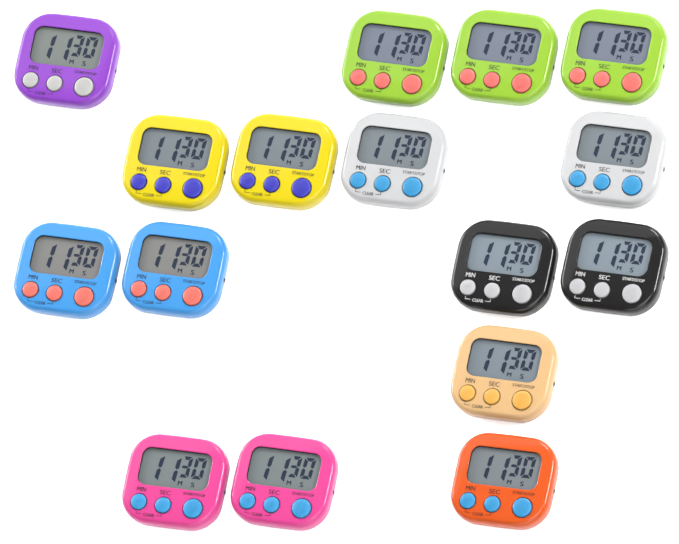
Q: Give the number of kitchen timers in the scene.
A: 16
